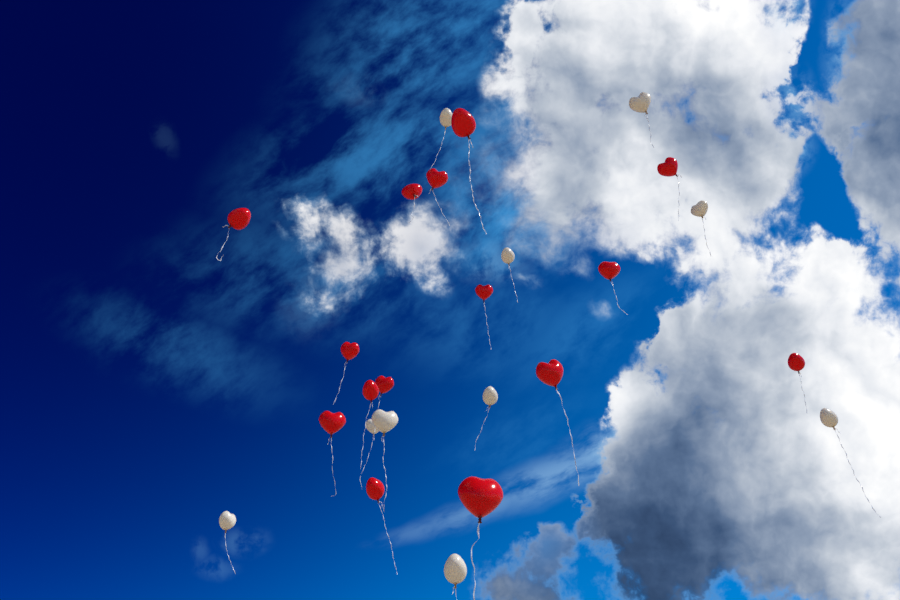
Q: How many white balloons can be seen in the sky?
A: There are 10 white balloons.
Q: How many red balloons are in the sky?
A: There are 15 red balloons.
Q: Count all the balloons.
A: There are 25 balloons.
